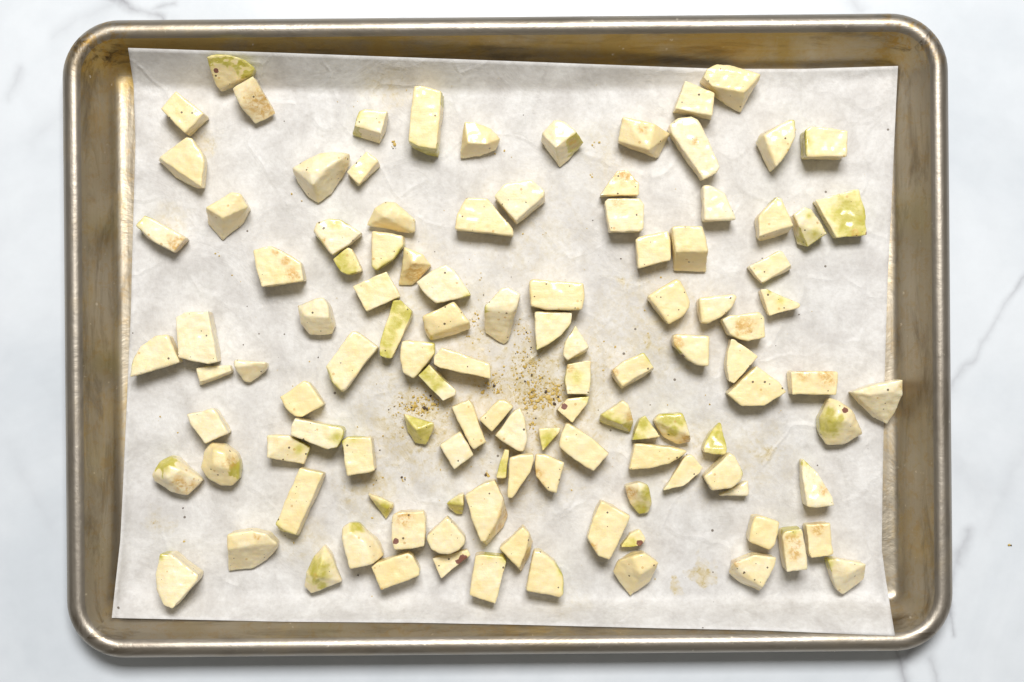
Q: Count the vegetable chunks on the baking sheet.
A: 115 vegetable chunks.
